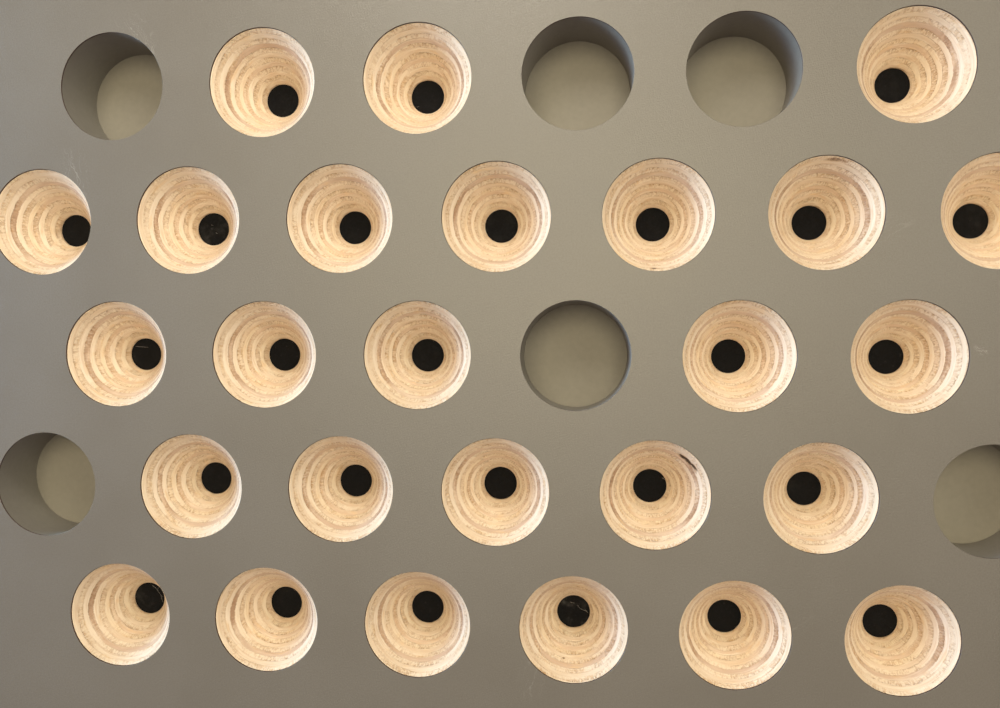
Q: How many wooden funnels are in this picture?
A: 26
